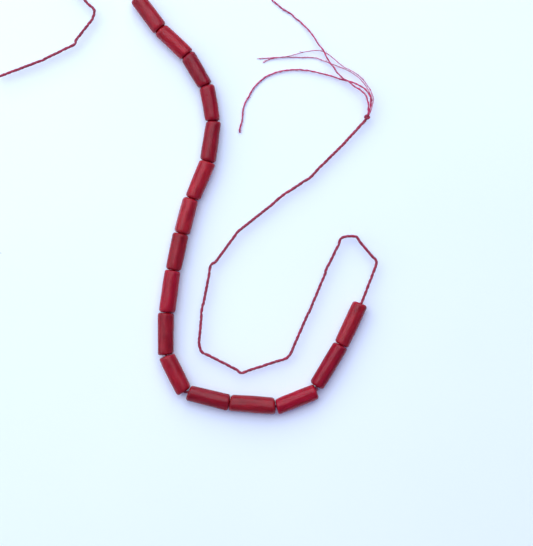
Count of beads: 16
